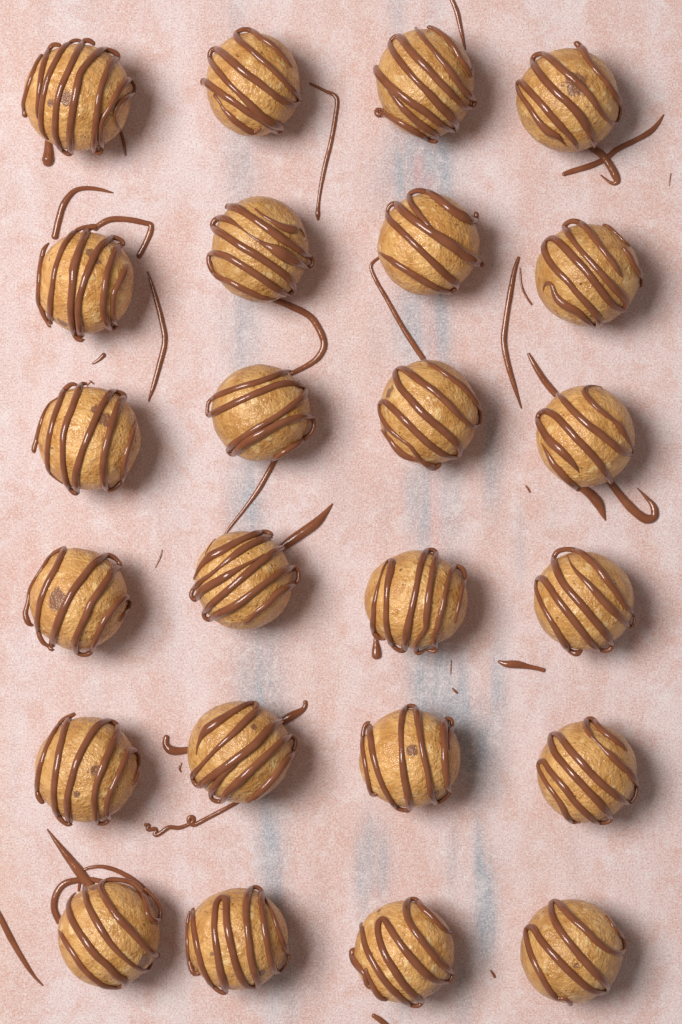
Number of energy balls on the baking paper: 24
